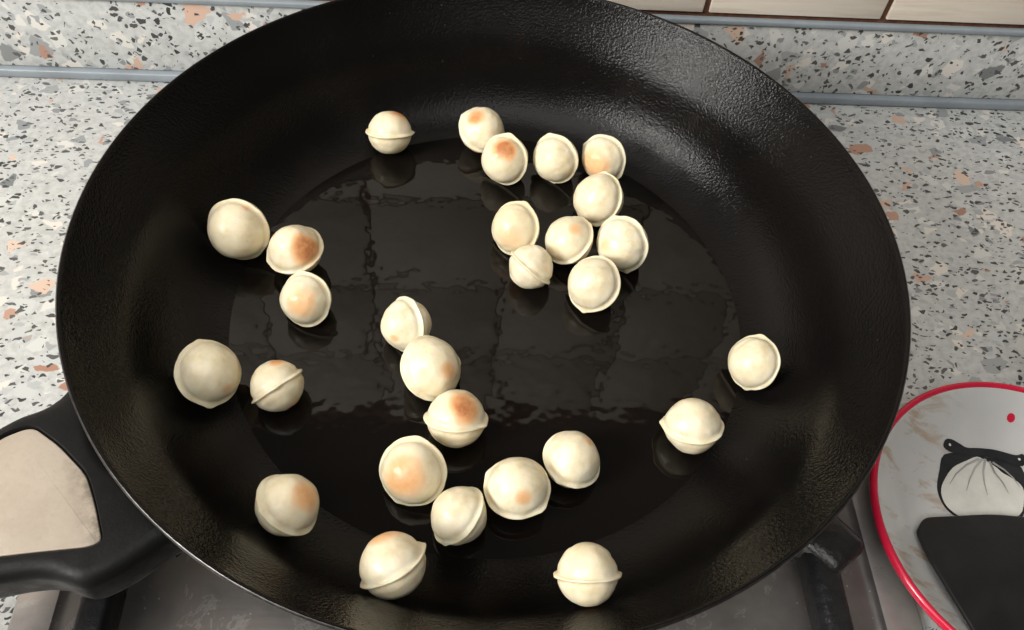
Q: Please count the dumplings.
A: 28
